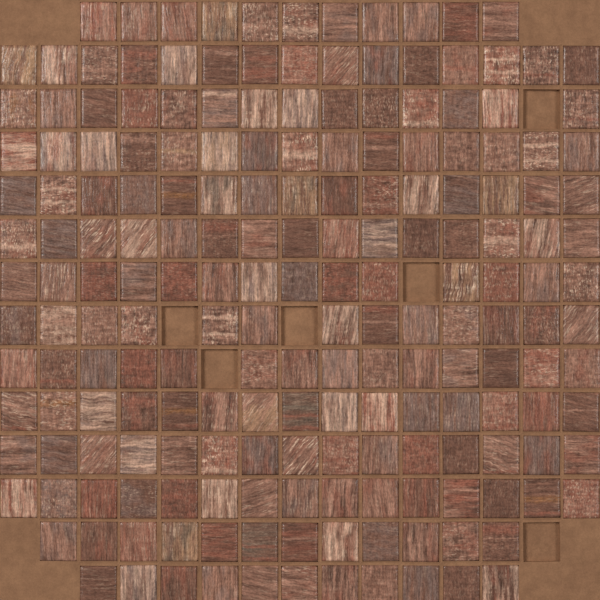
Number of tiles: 194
